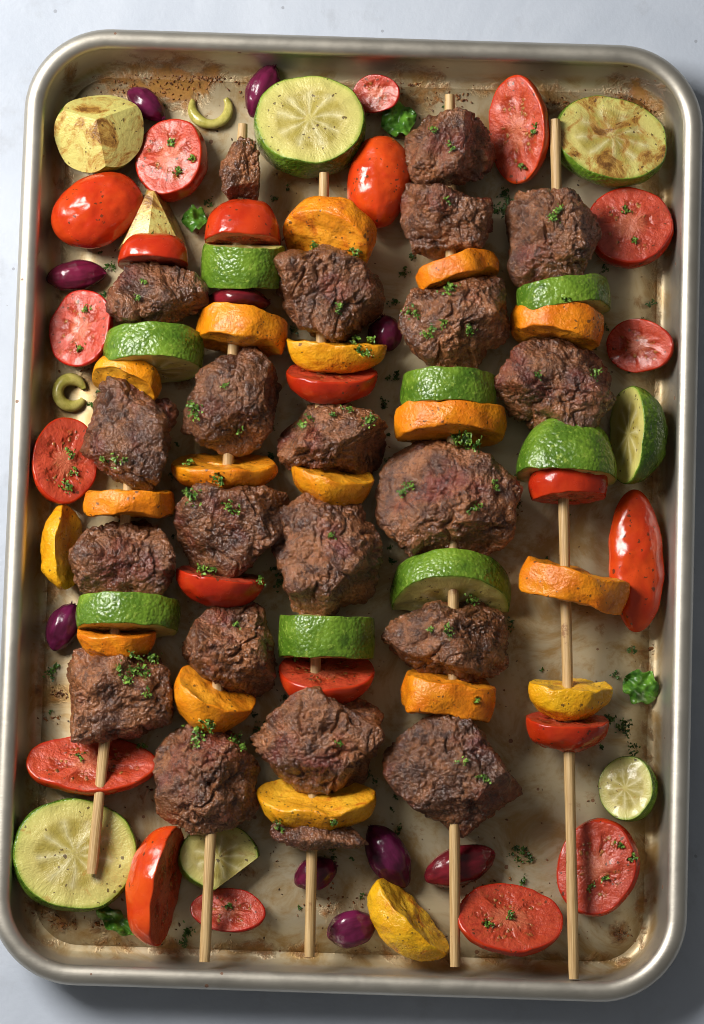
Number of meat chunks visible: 22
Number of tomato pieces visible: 22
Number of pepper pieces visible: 18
